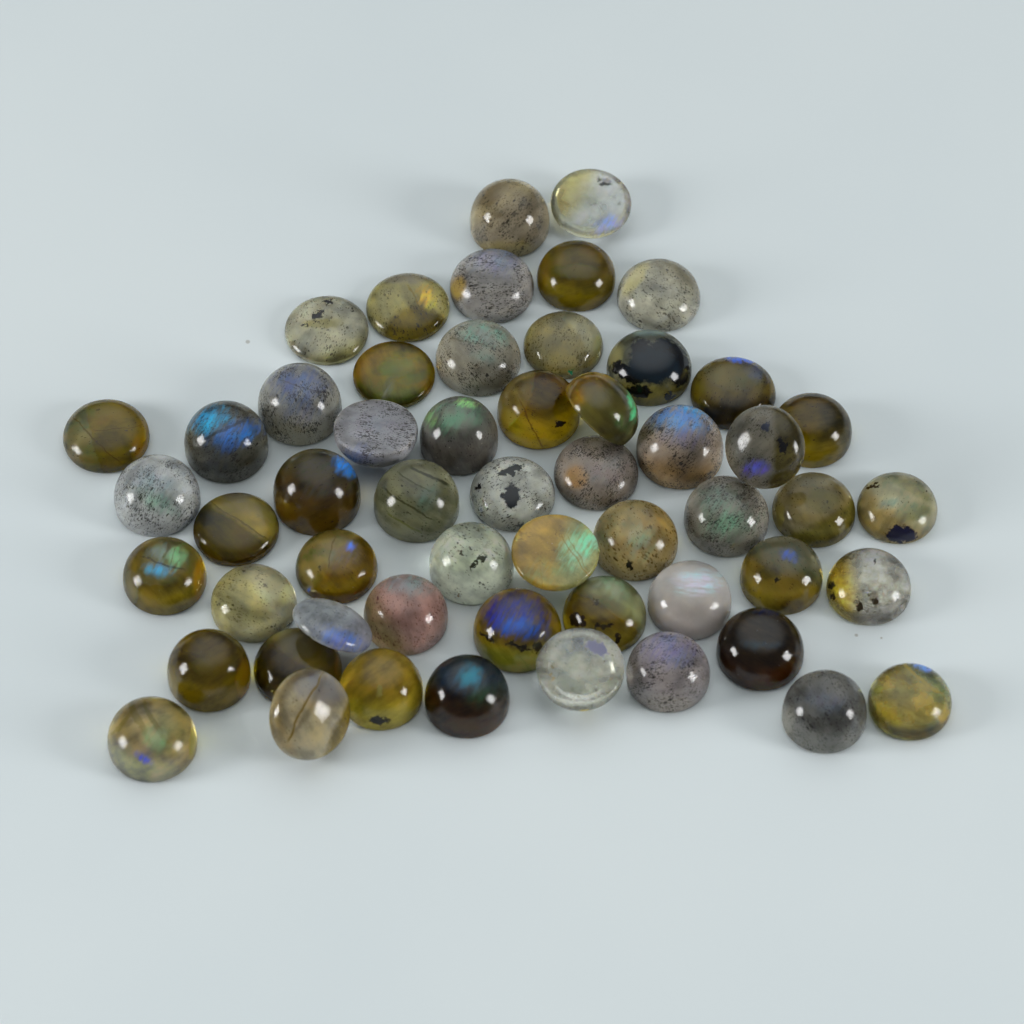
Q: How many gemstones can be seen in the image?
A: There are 55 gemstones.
